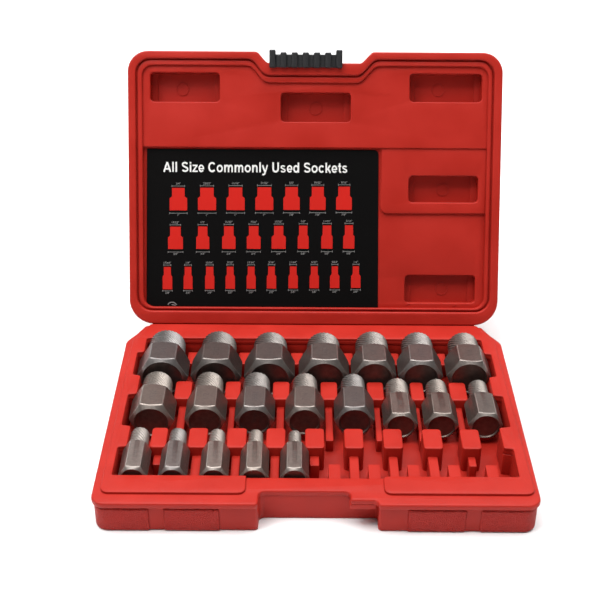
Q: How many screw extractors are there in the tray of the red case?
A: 20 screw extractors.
